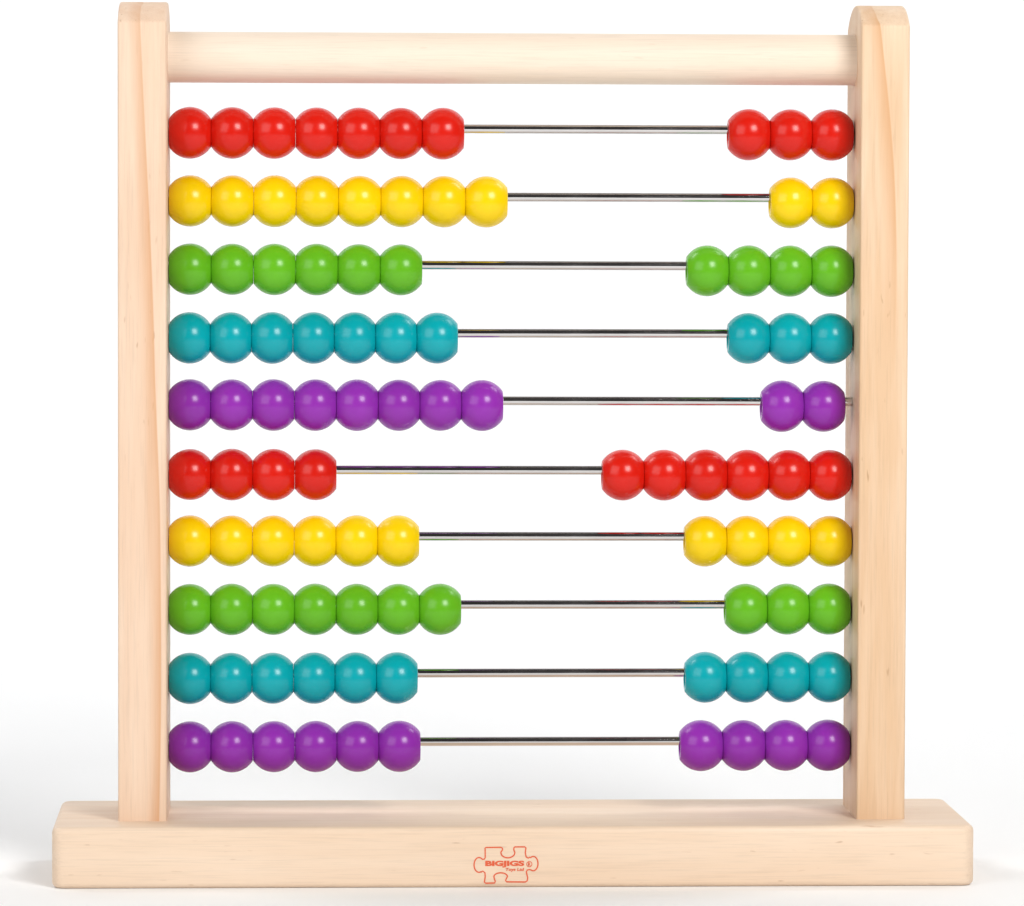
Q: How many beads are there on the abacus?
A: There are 100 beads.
